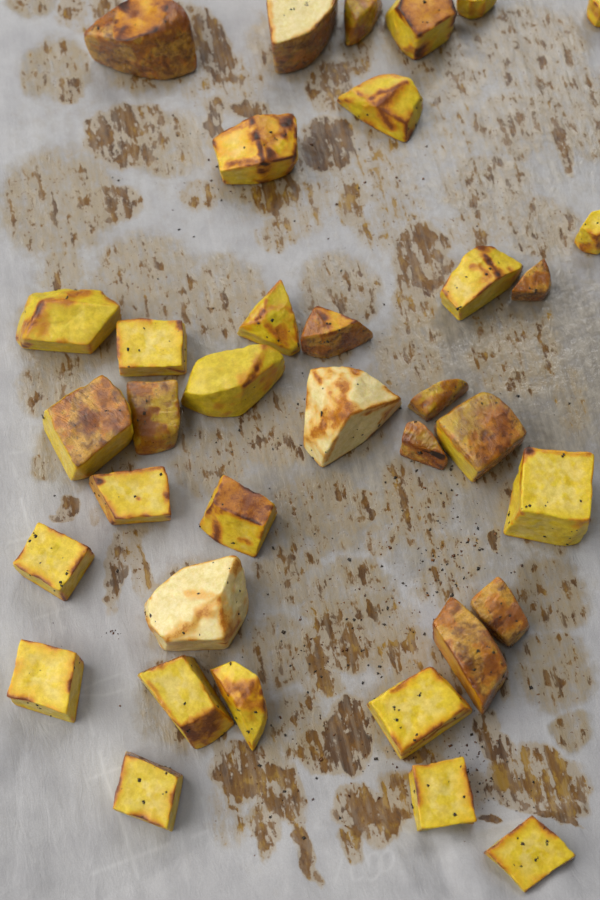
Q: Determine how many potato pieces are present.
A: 36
